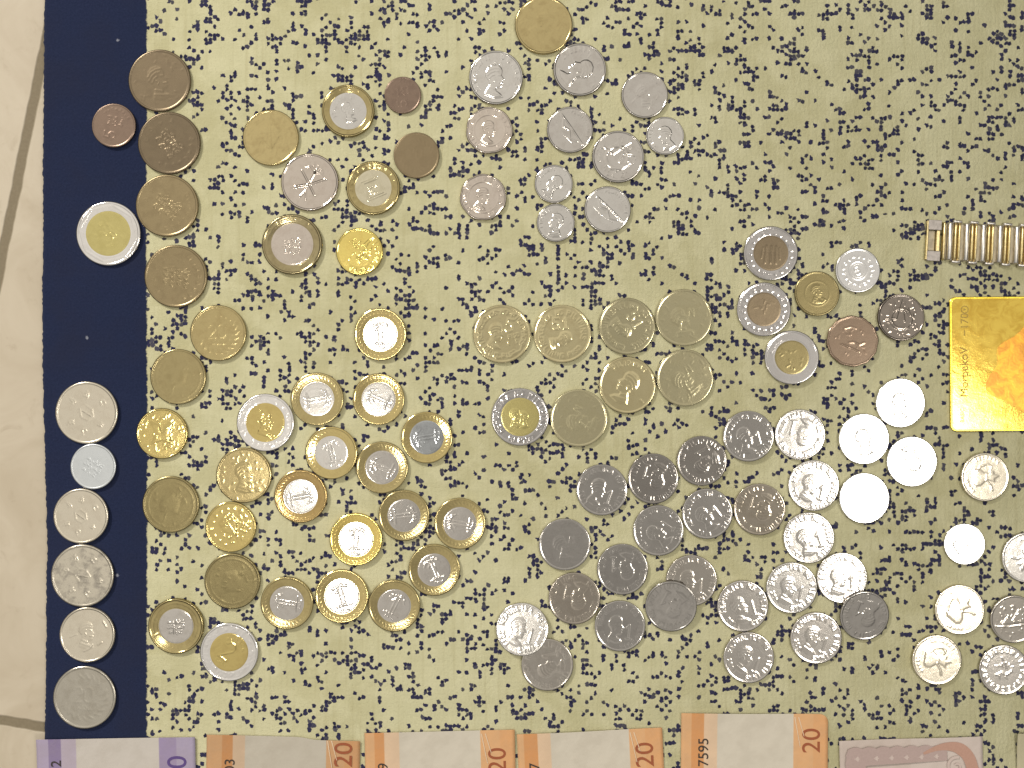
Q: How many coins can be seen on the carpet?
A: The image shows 106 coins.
